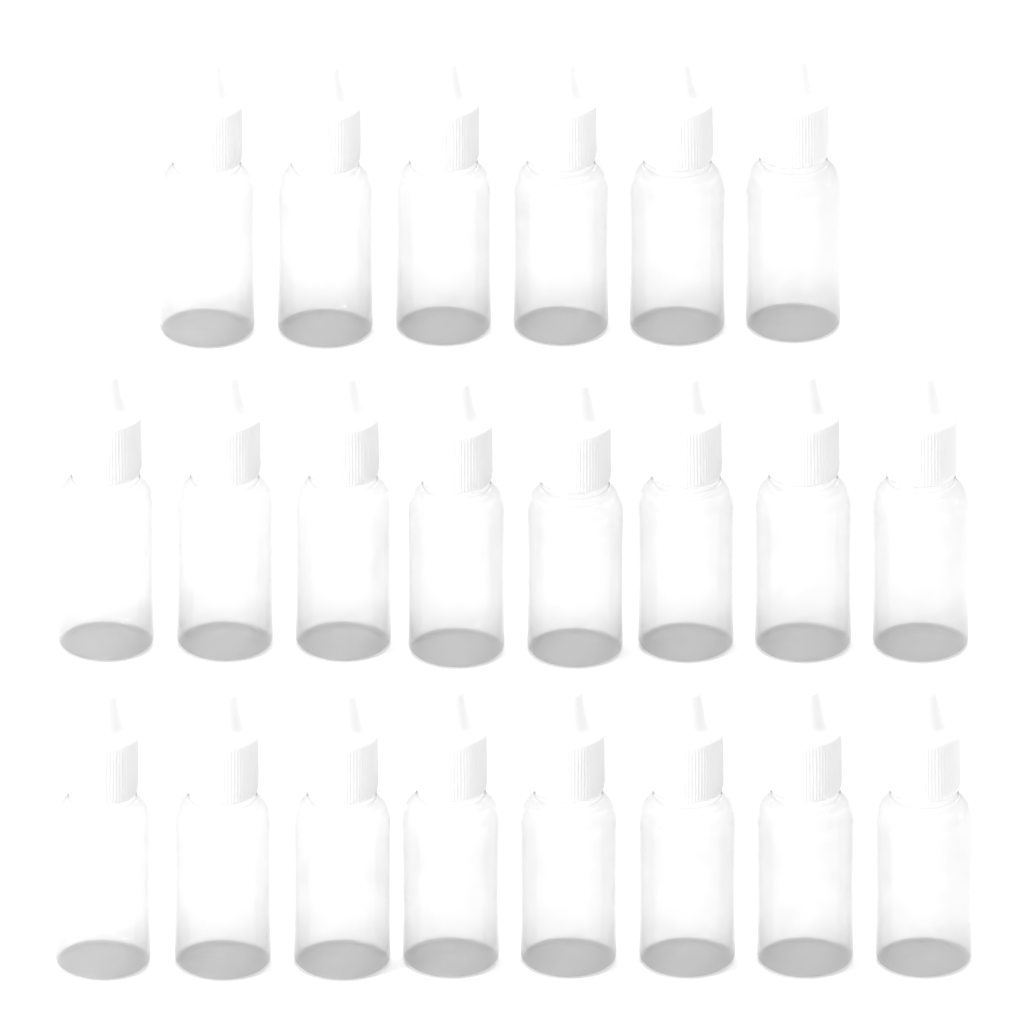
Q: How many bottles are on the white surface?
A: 22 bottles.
